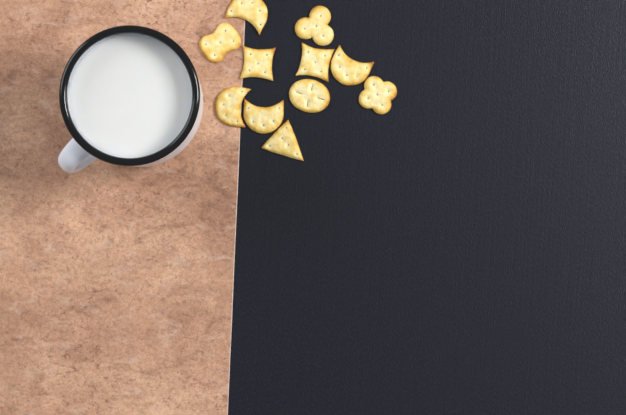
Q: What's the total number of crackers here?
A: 11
